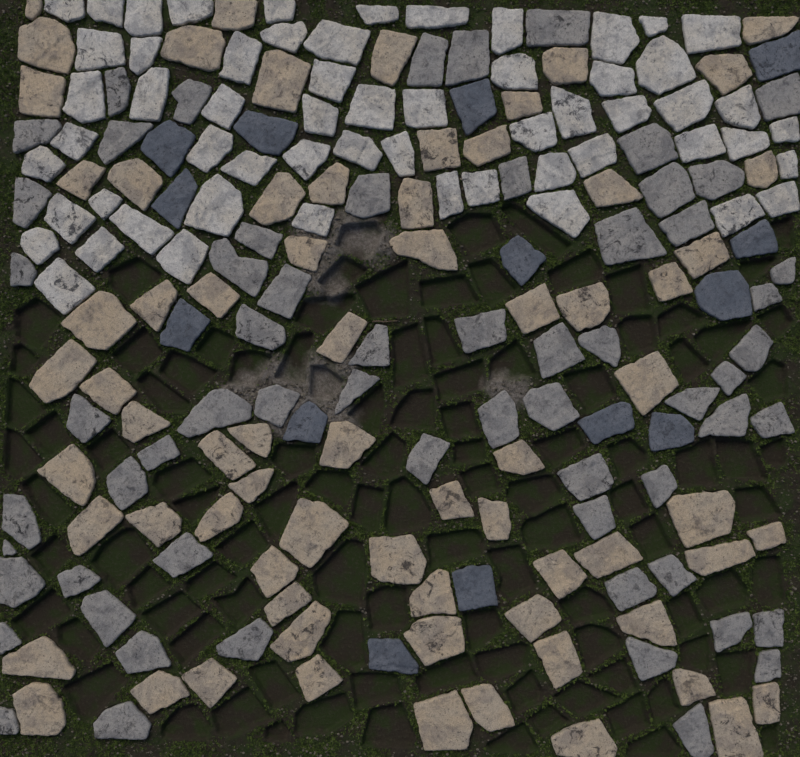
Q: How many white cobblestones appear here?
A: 58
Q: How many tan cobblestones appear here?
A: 71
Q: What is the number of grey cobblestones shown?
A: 62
